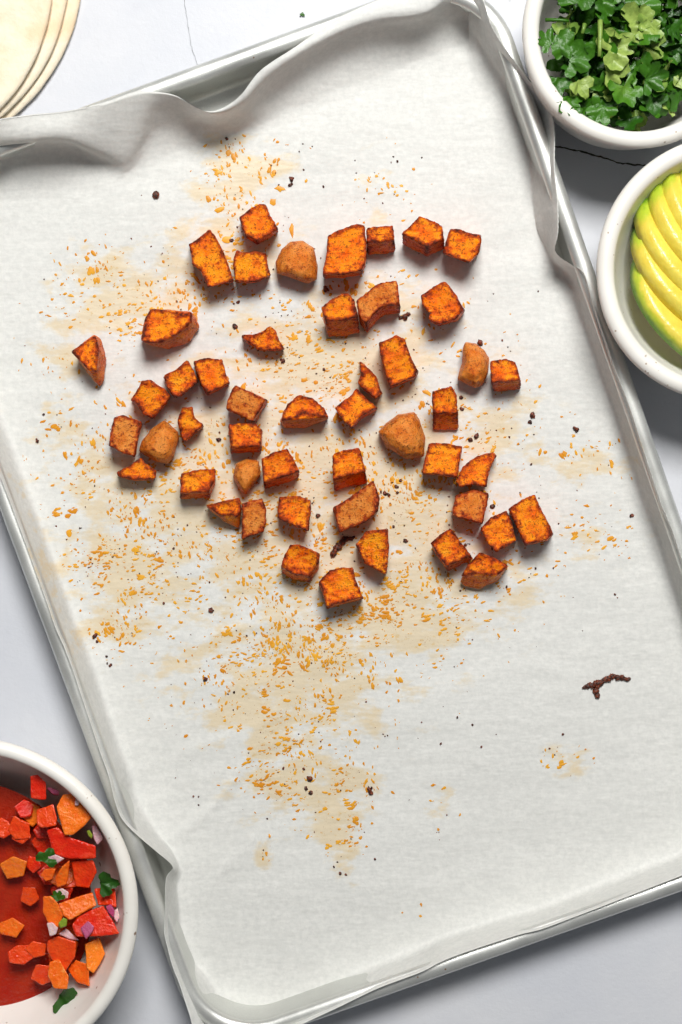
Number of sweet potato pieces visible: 49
